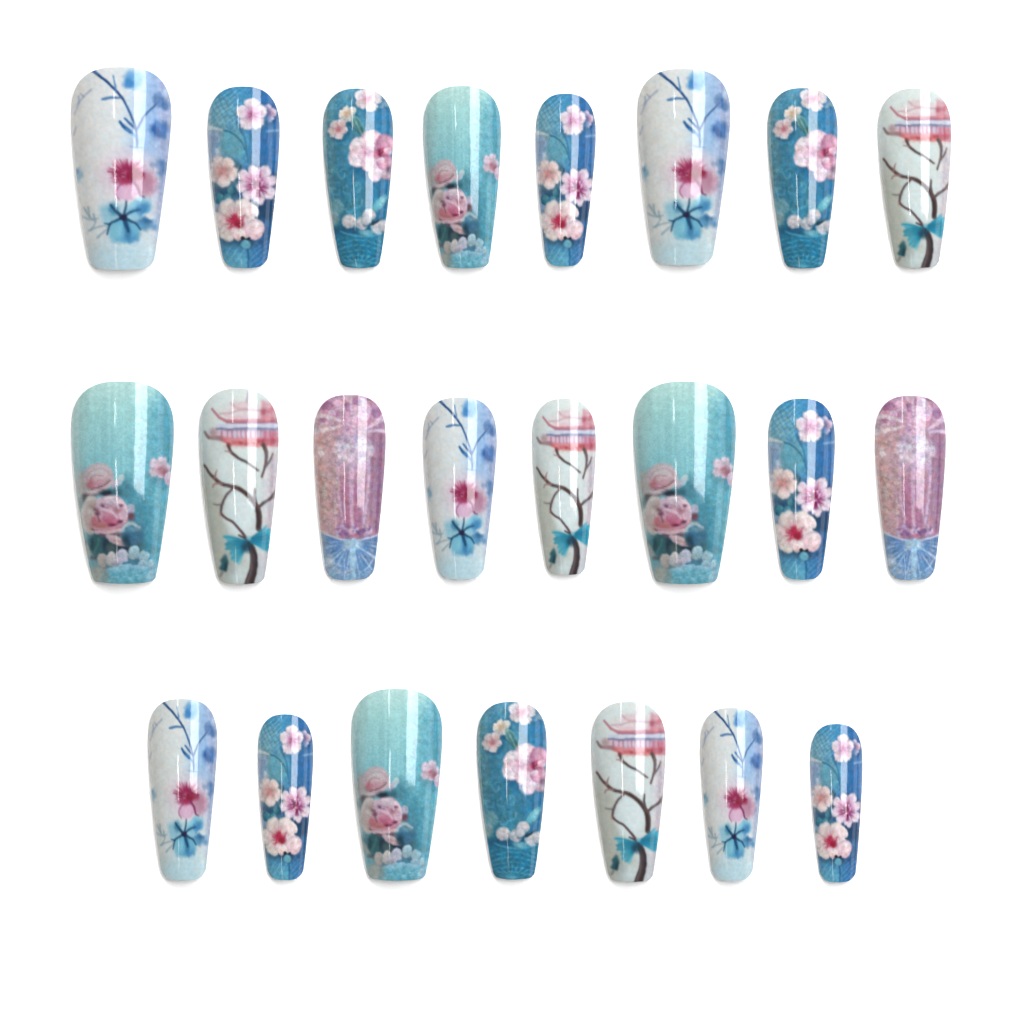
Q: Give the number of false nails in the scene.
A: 23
